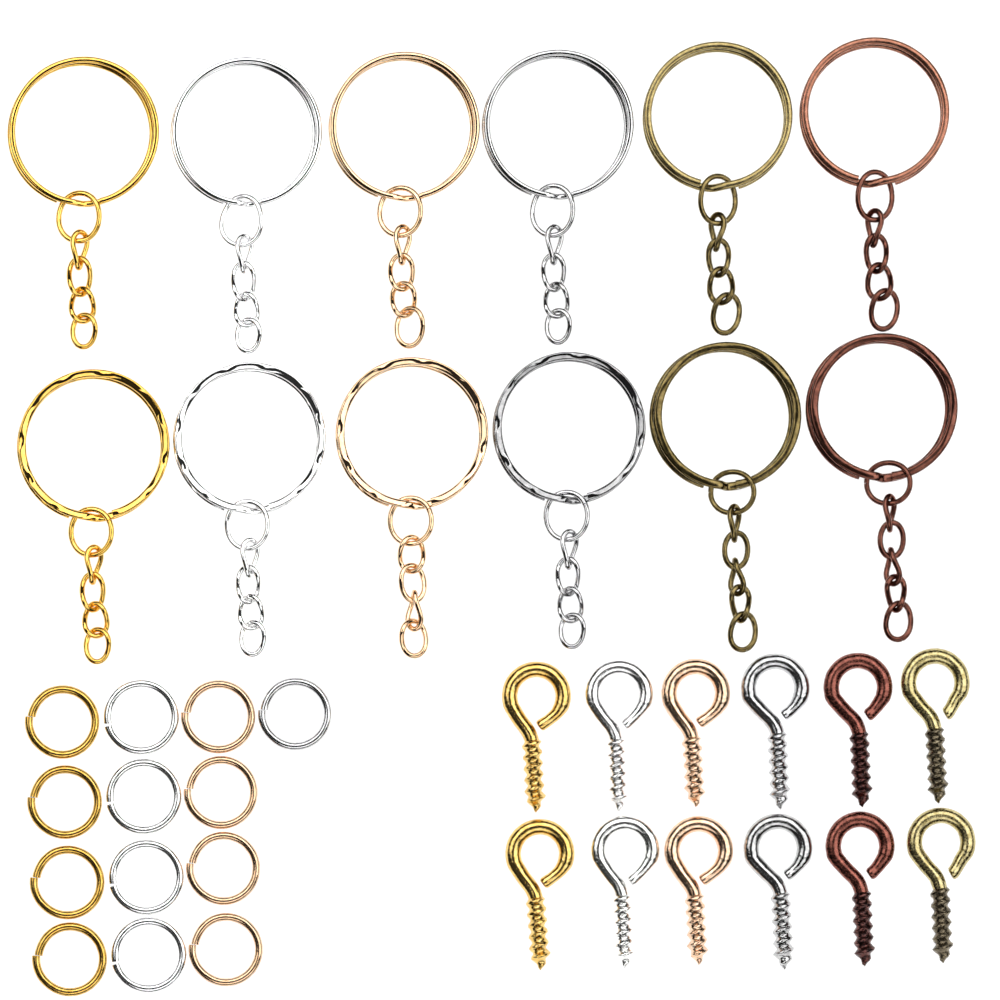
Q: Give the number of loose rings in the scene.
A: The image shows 13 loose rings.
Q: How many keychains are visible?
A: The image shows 12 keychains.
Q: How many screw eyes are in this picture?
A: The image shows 12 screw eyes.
